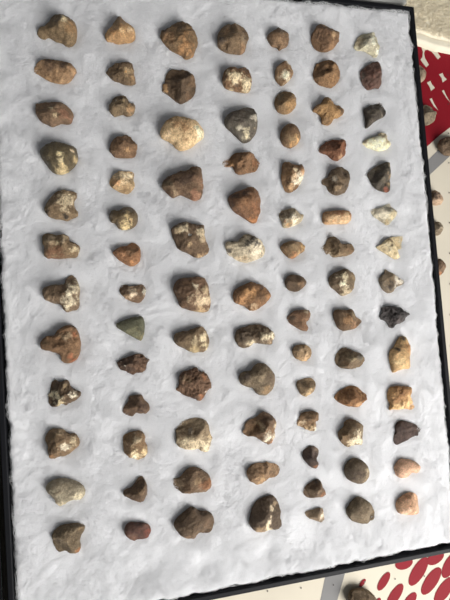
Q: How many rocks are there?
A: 99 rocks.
